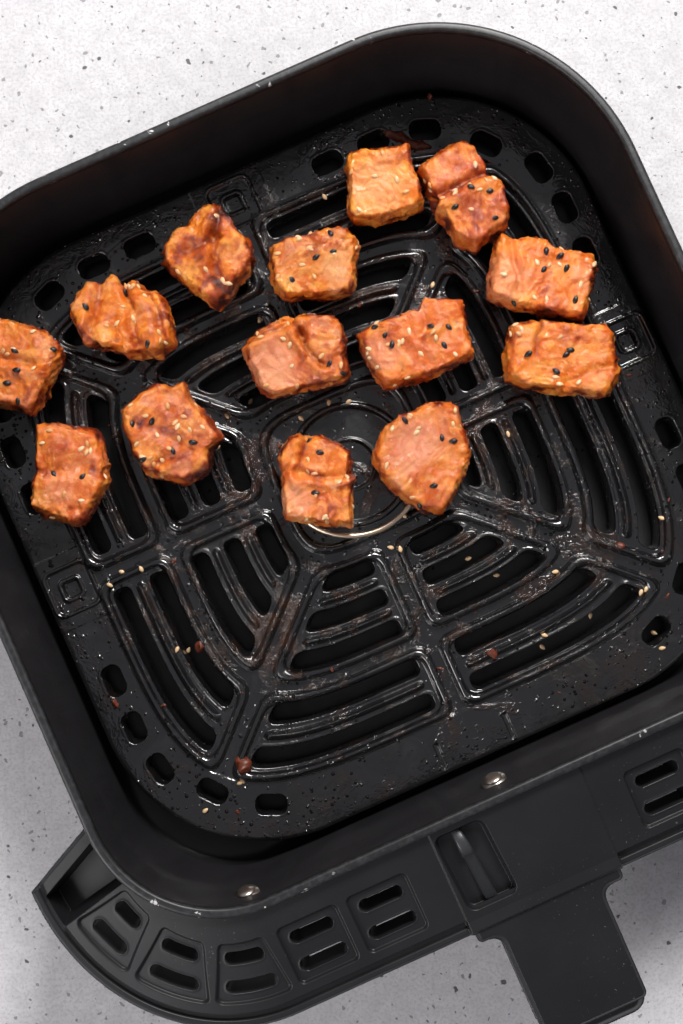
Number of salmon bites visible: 14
